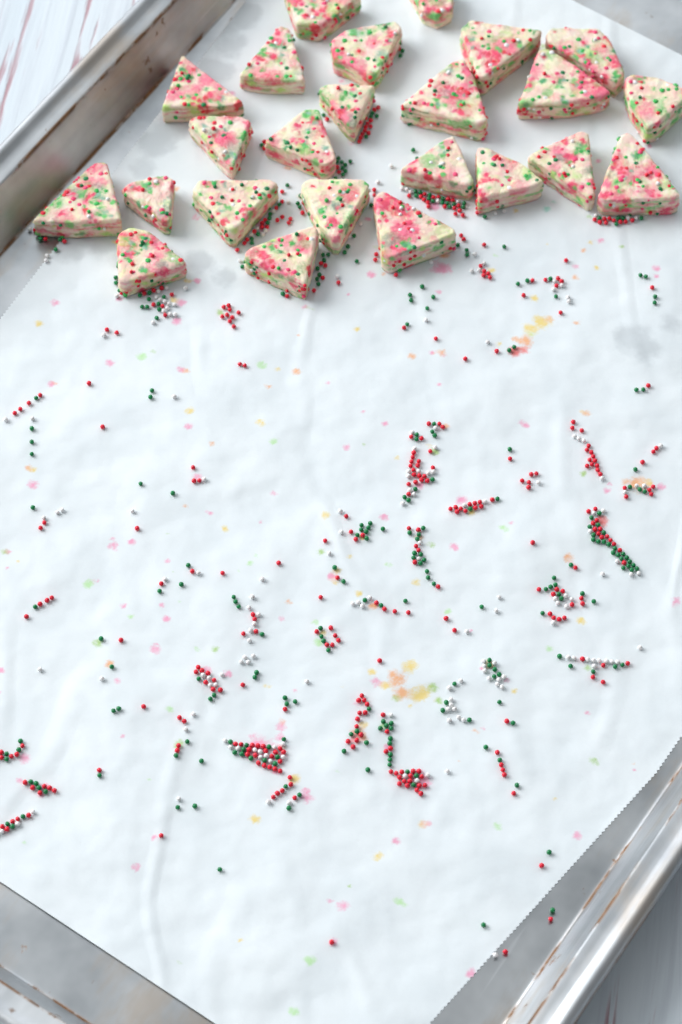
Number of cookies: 24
